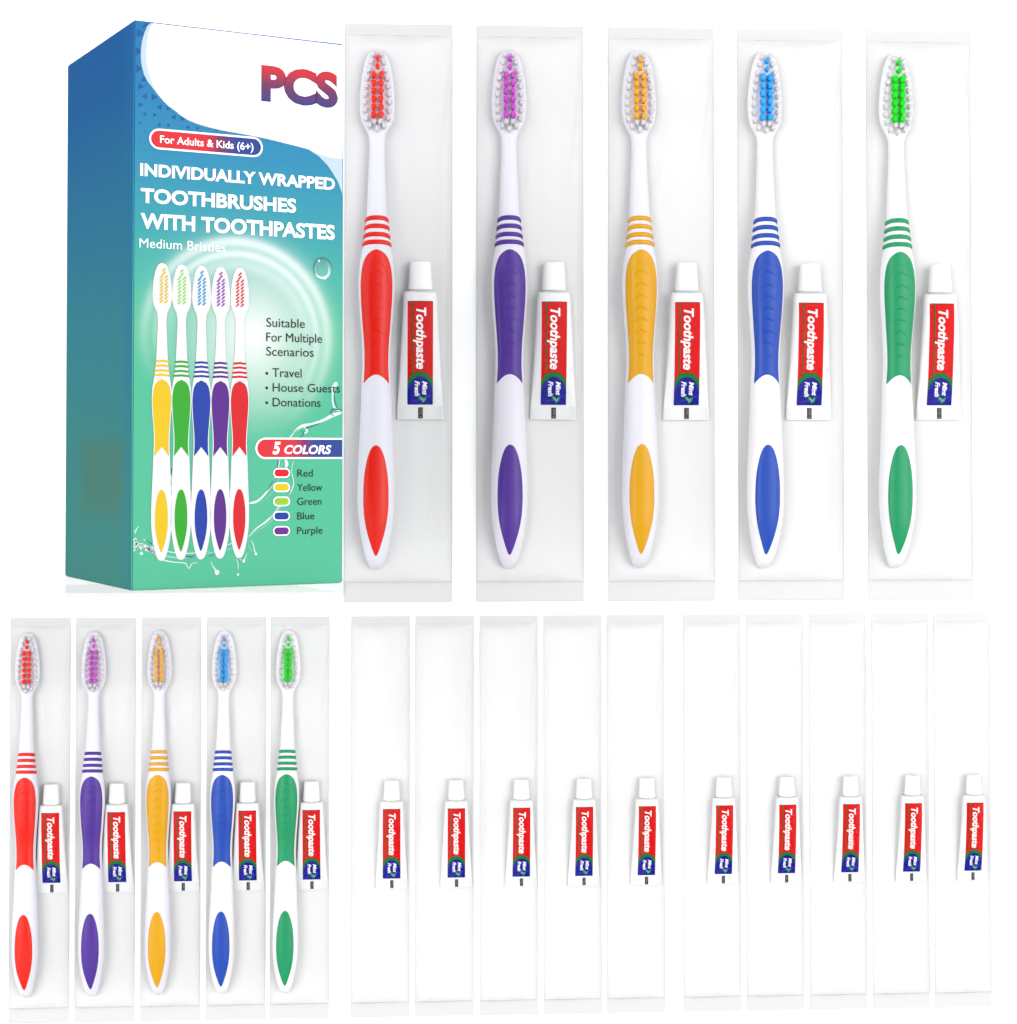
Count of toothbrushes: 10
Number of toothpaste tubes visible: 20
